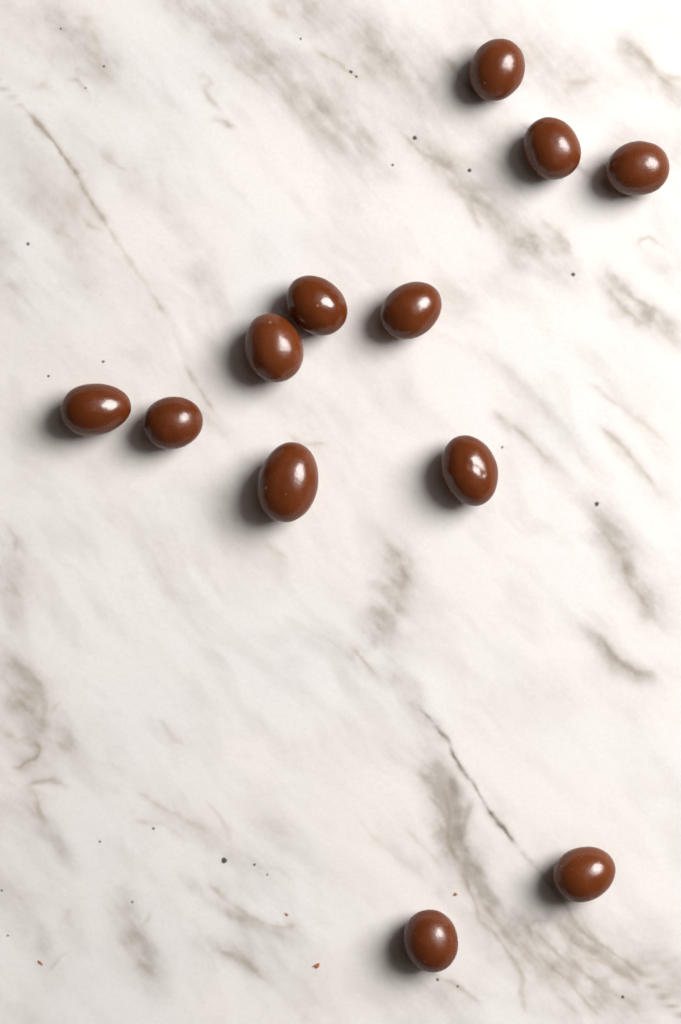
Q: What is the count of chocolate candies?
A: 12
